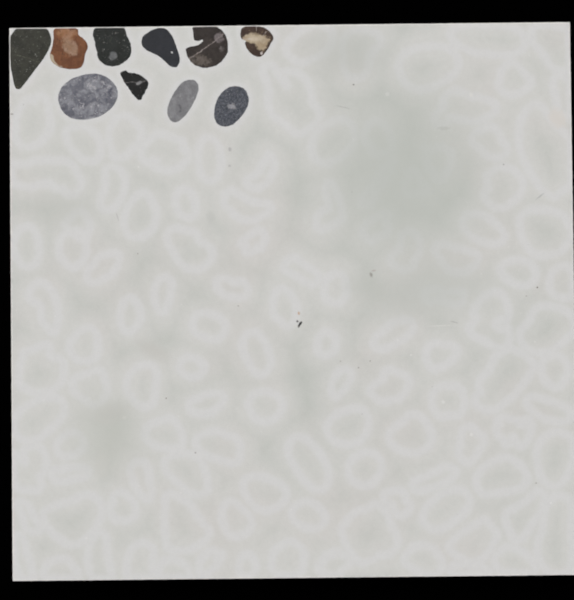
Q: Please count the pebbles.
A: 10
